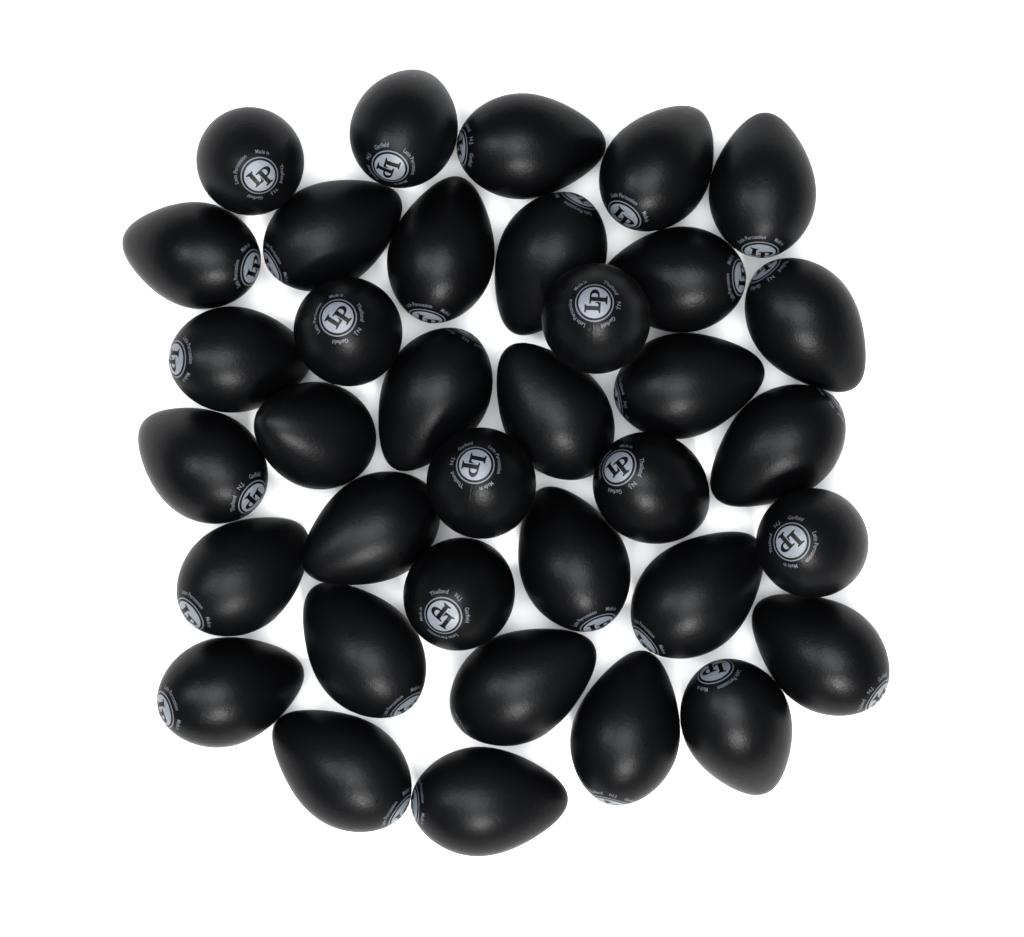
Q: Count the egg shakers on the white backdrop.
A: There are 36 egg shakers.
